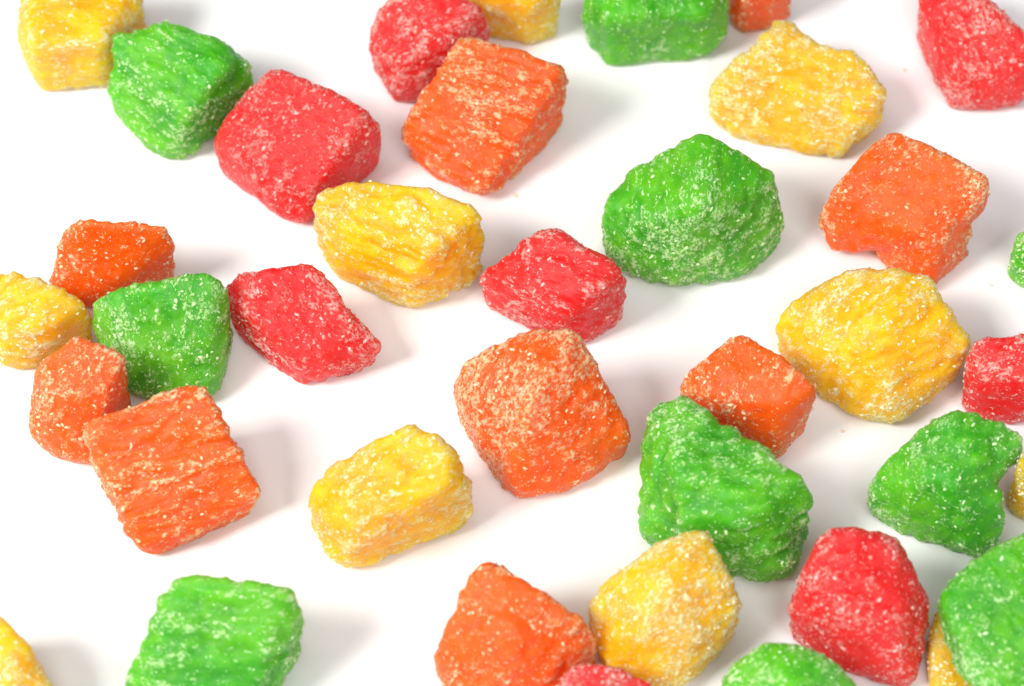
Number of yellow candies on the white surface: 11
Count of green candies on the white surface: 10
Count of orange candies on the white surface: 9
